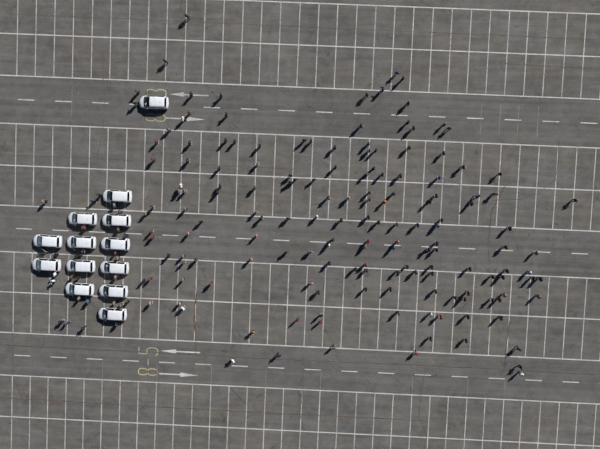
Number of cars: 13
